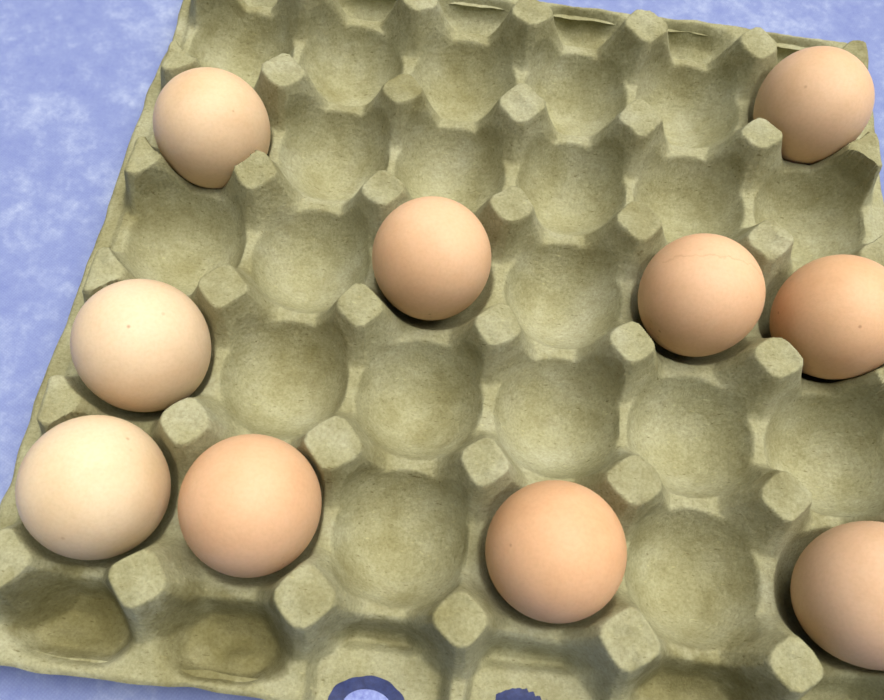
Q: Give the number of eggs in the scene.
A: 10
